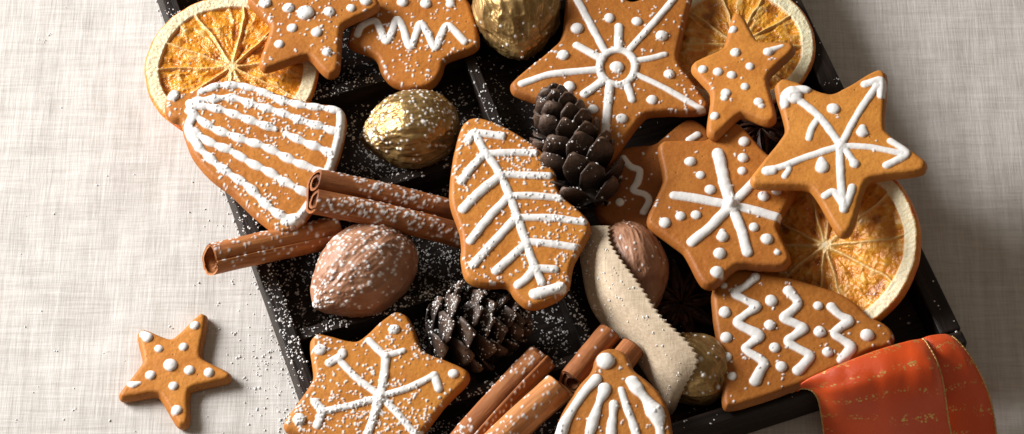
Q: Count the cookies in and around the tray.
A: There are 13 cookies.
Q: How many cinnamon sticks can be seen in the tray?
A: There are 5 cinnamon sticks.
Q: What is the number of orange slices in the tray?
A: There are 3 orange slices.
